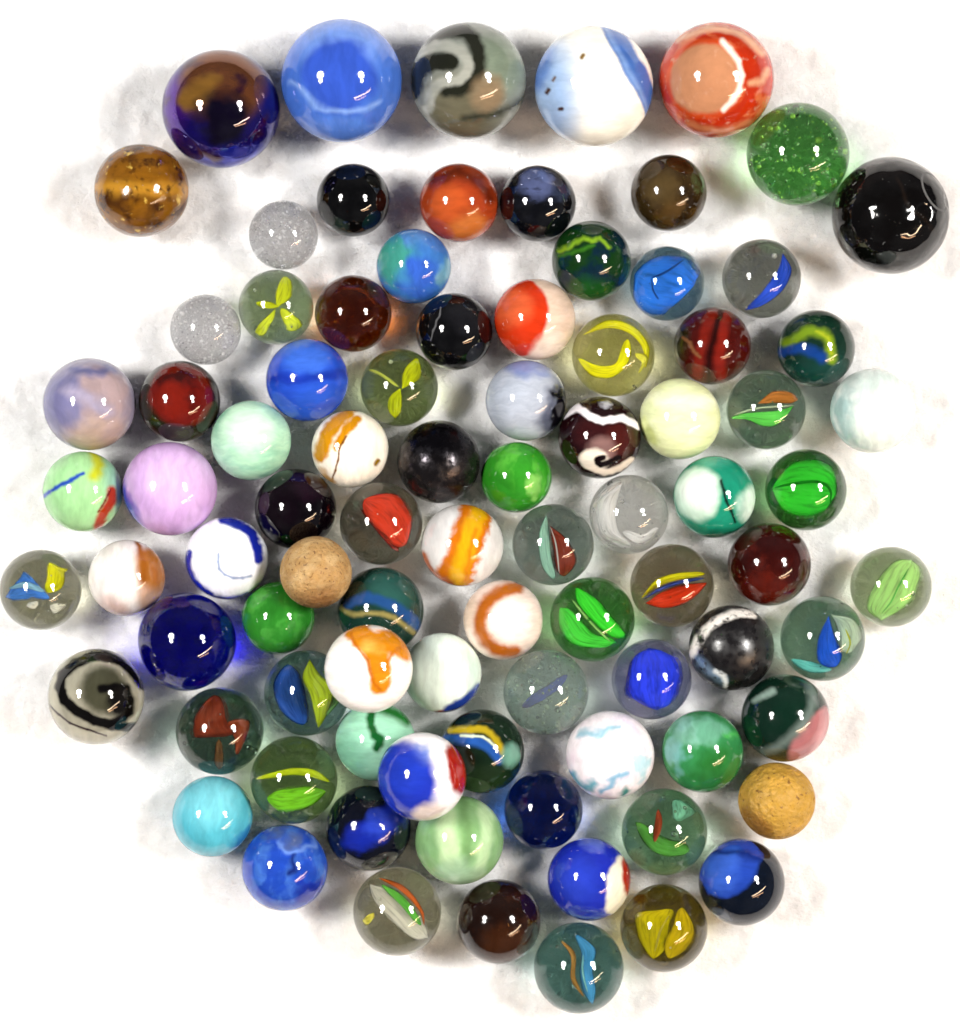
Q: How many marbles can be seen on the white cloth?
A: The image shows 88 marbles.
